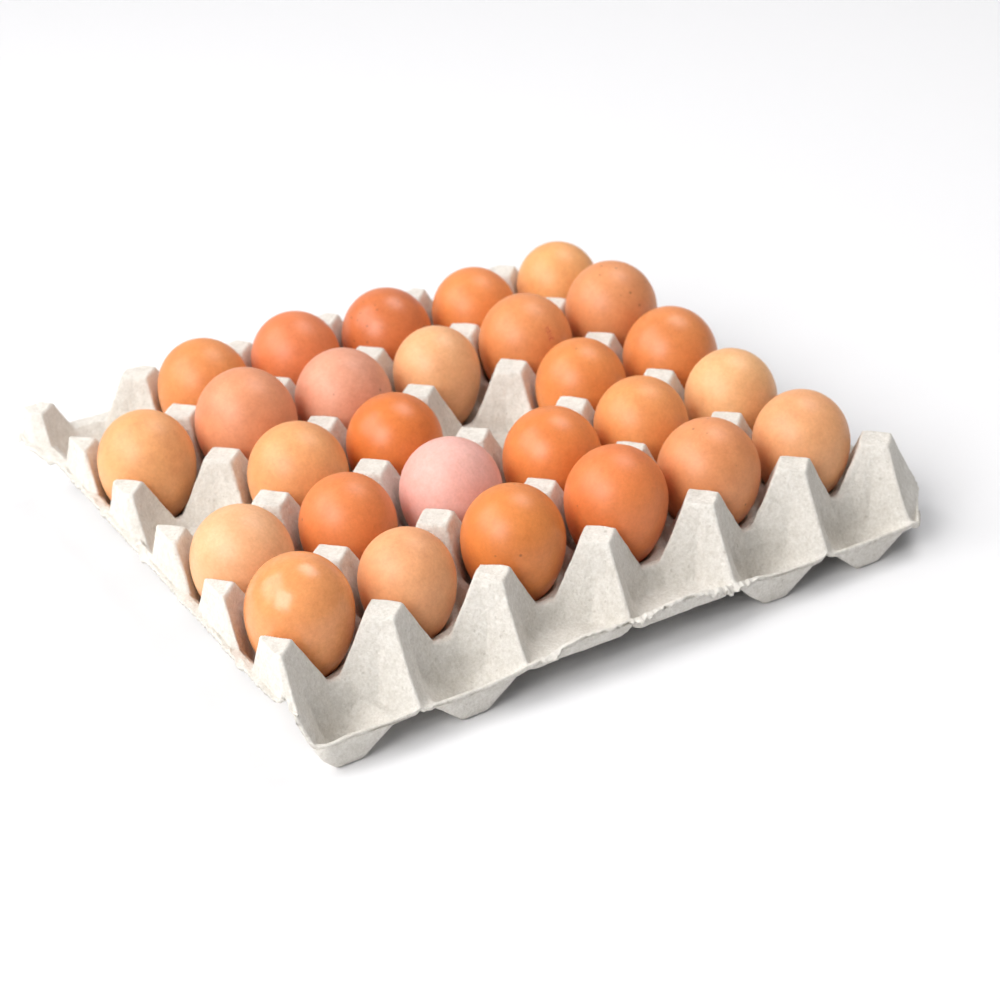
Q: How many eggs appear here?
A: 27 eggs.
